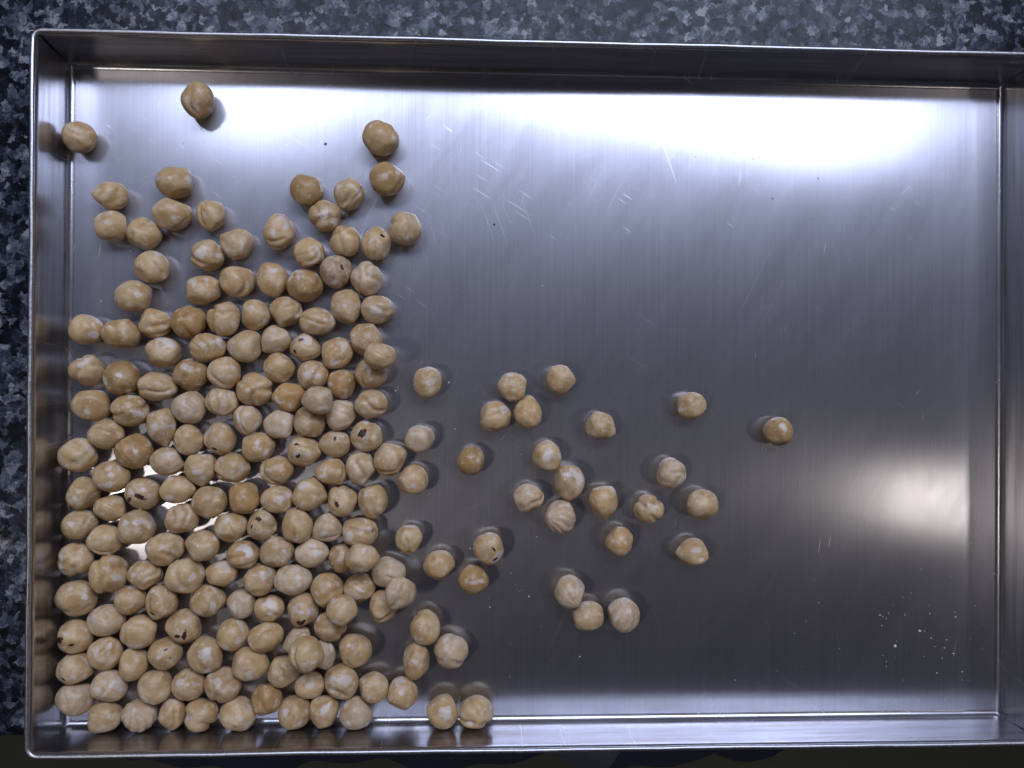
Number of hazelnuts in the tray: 200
